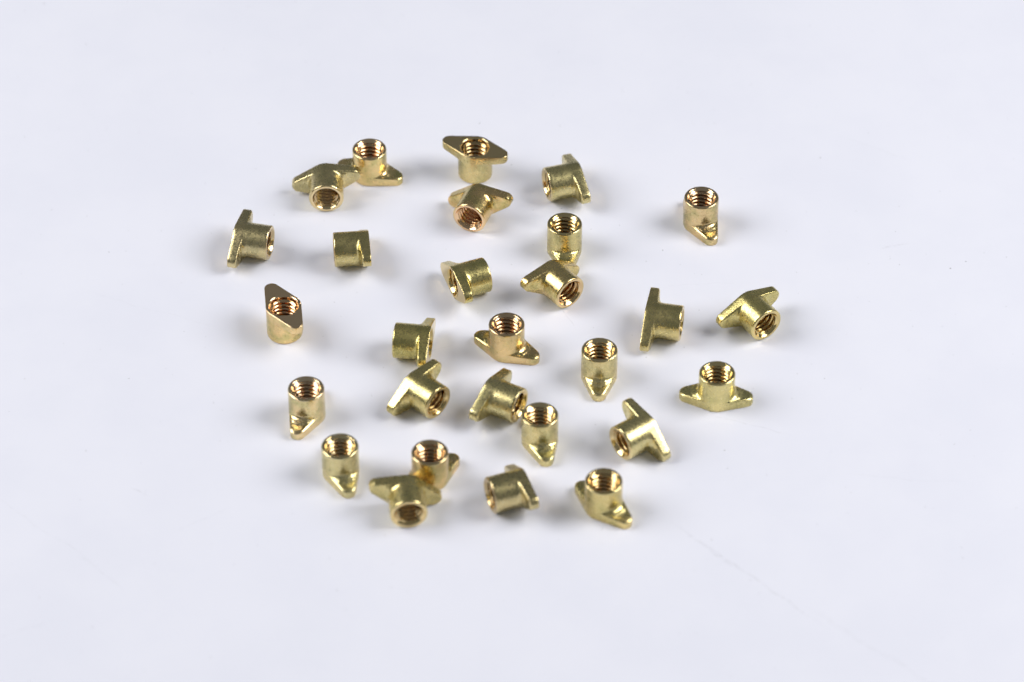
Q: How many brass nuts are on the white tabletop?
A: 28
